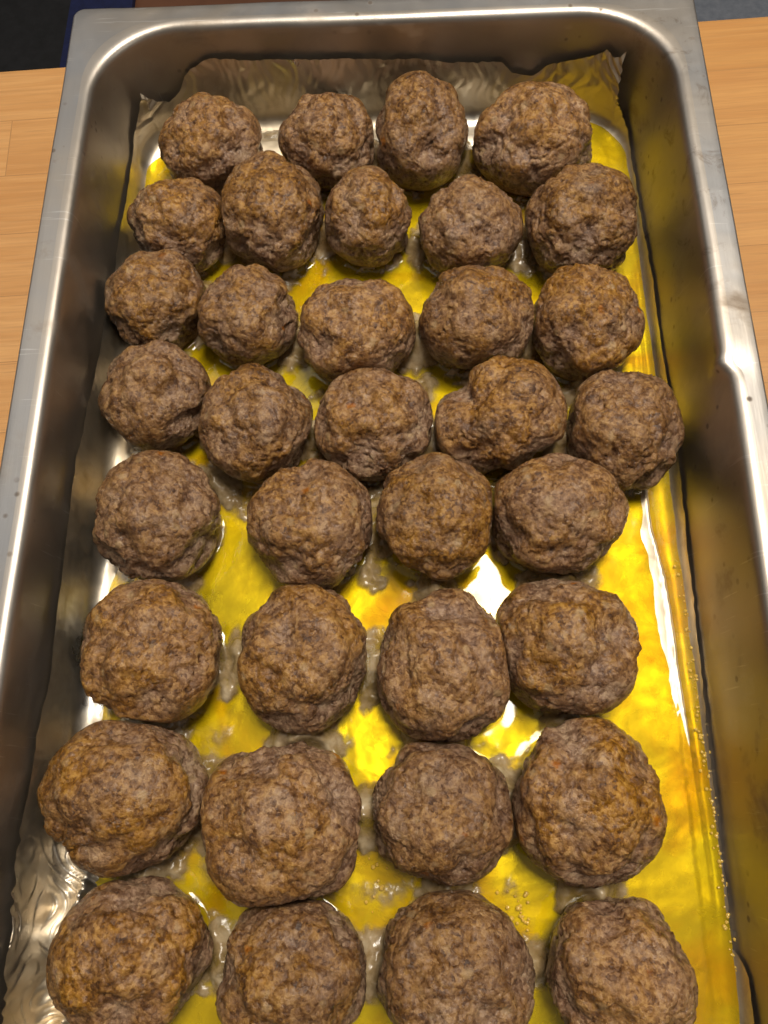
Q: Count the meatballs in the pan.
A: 35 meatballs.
